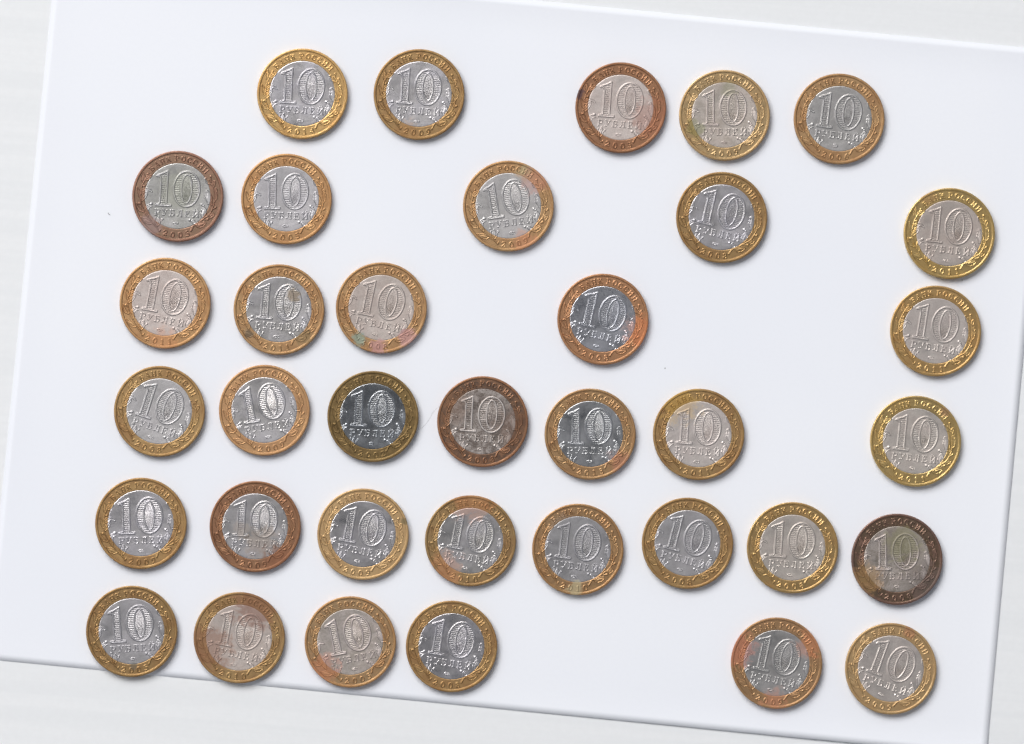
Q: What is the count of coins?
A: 36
